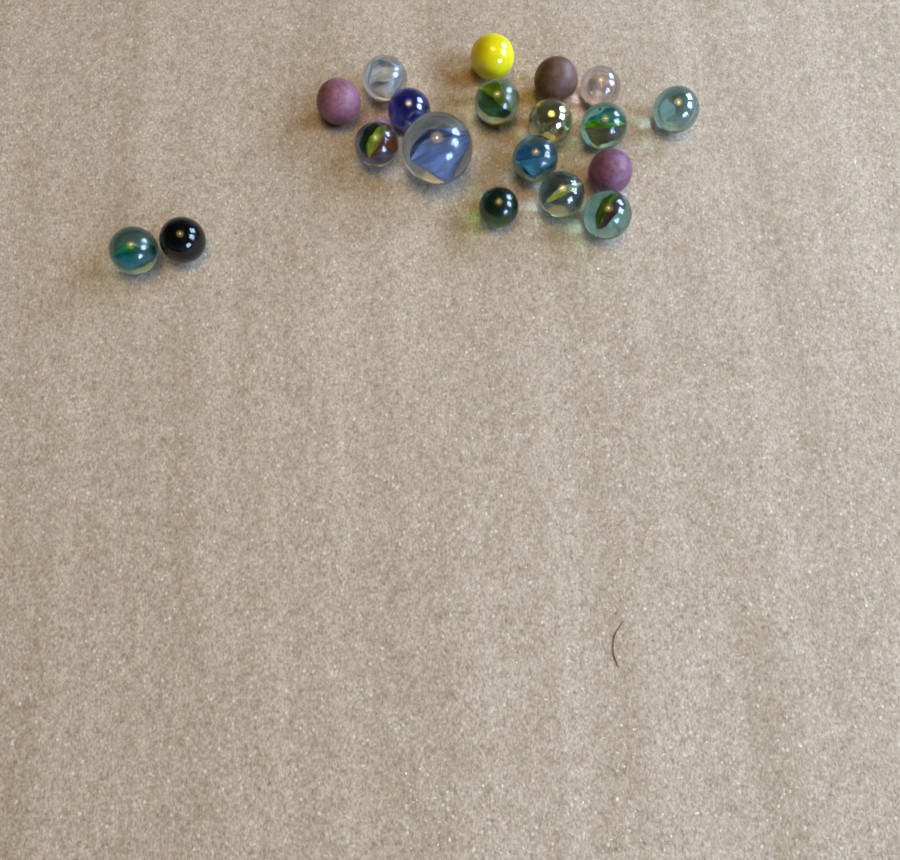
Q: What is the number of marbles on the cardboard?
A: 19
